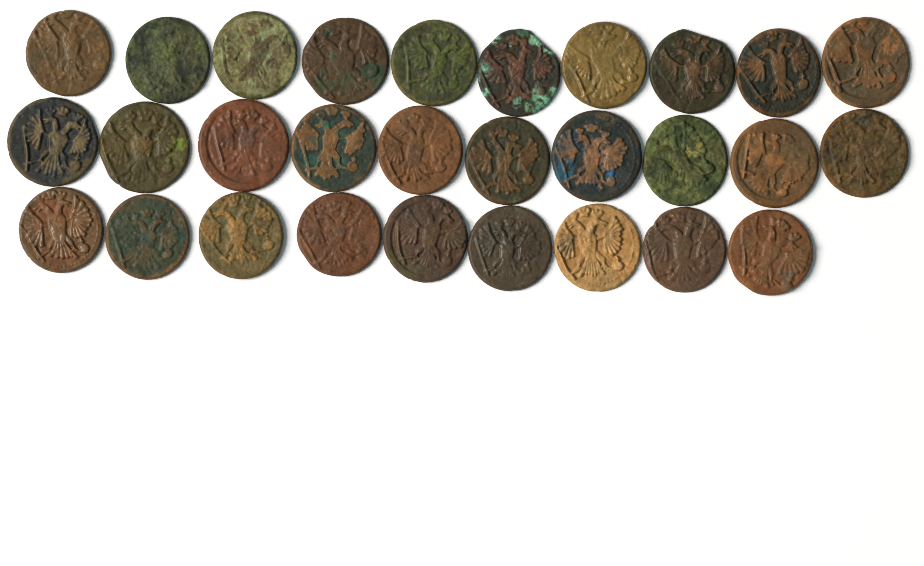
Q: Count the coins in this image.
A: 29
